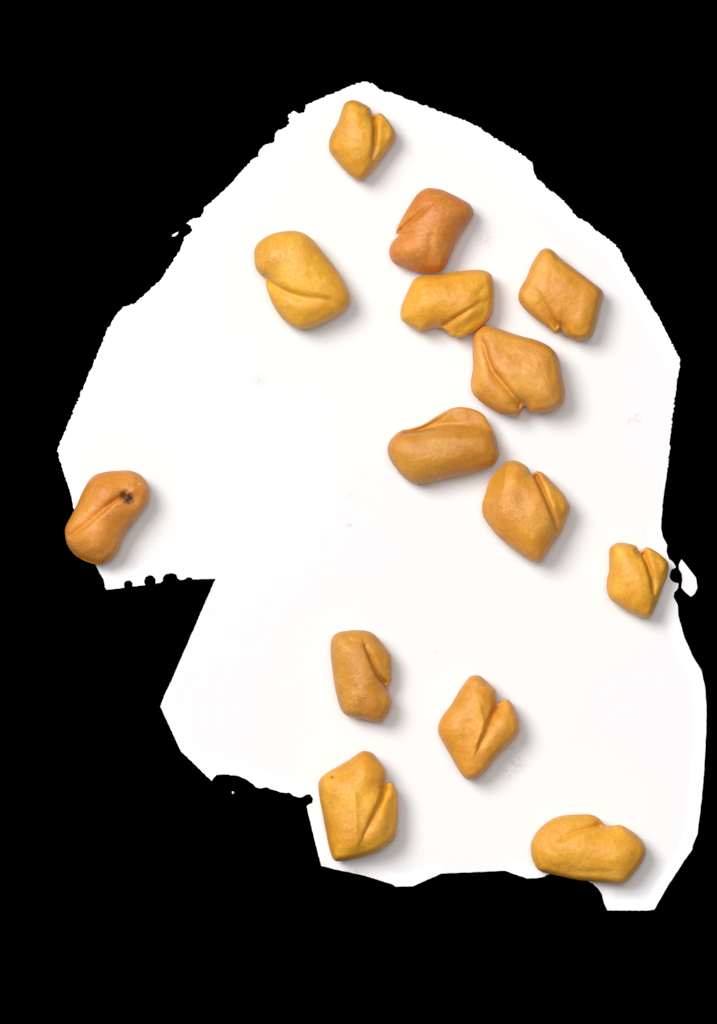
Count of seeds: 14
